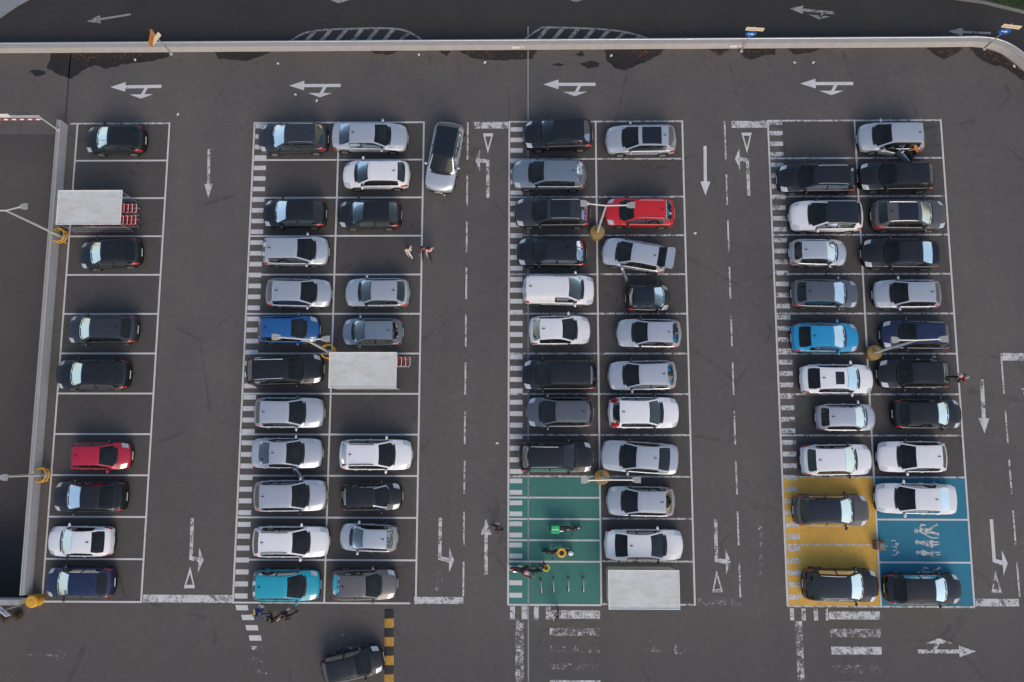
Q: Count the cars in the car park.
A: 70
